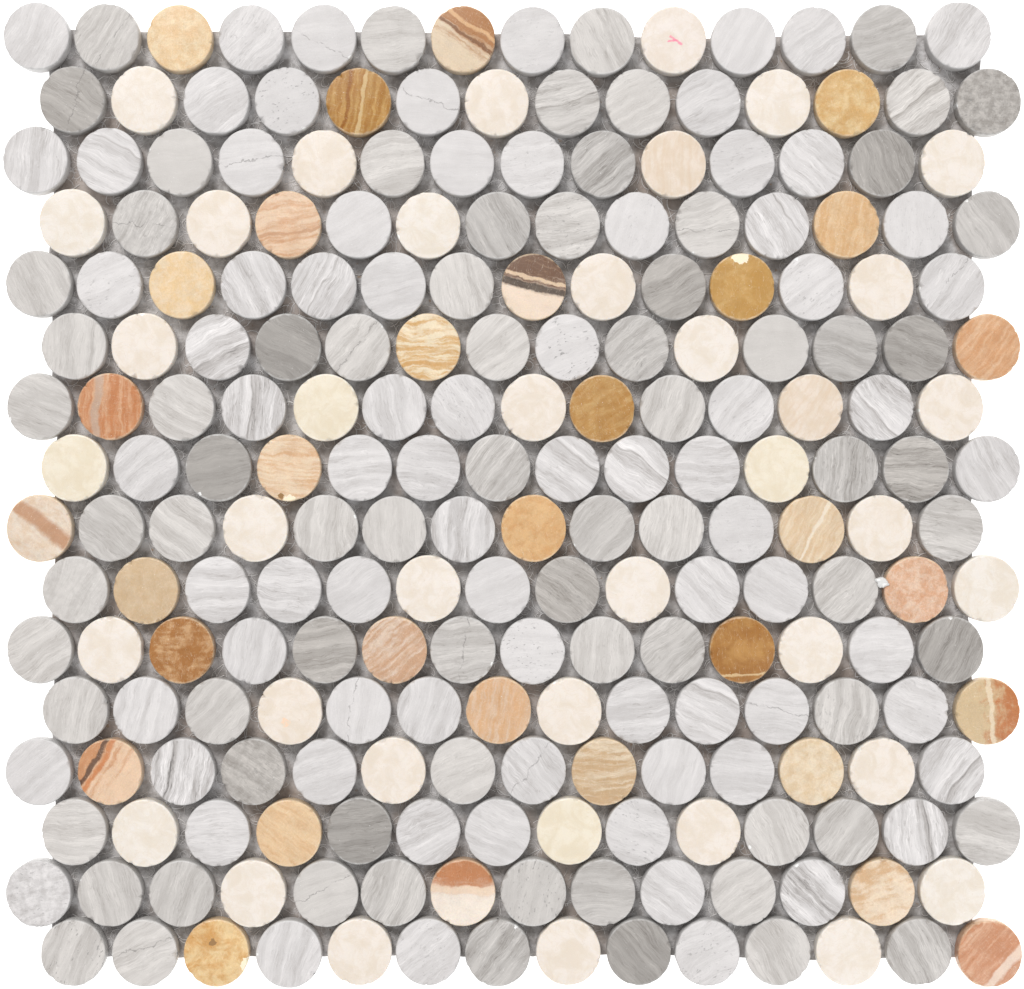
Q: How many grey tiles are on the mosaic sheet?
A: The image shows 153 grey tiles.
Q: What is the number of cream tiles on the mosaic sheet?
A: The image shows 39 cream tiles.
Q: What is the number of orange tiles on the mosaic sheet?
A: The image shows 32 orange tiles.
